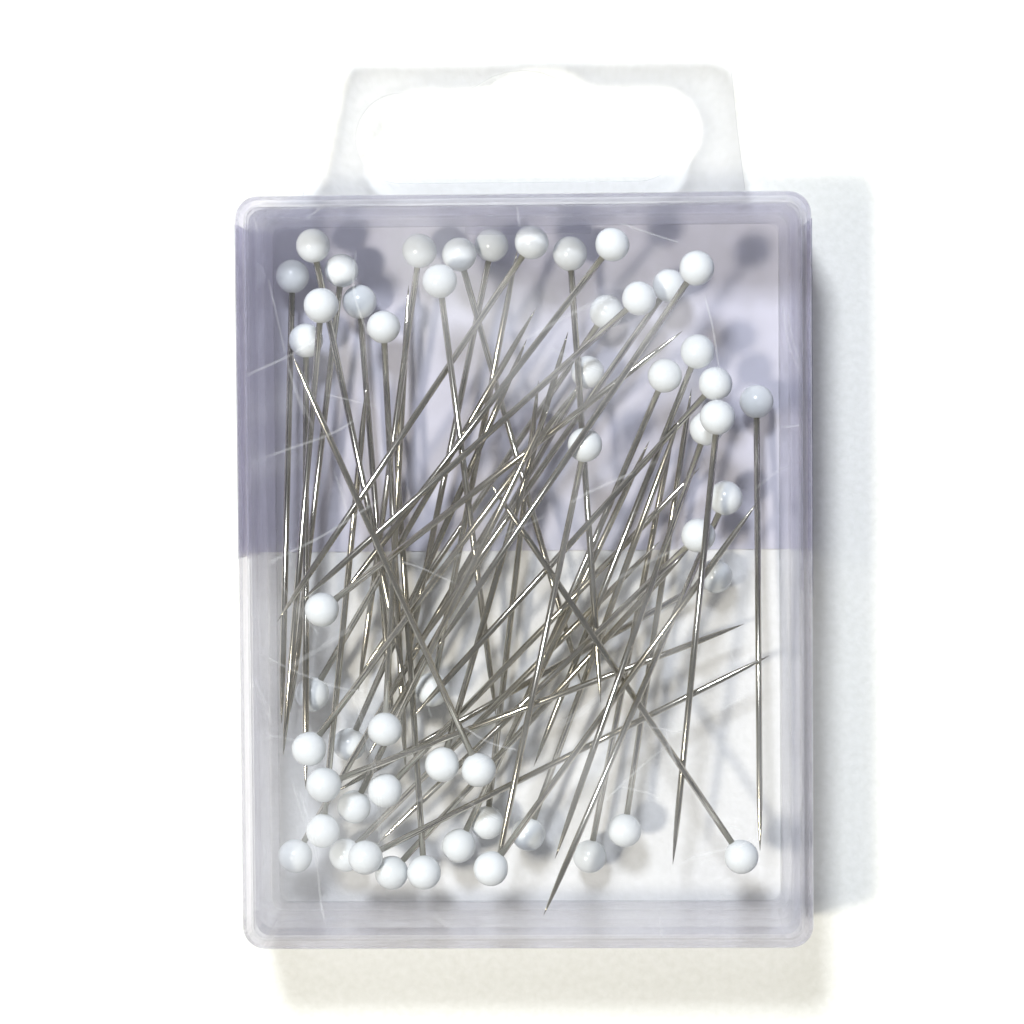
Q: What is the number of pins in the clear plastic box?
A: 53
